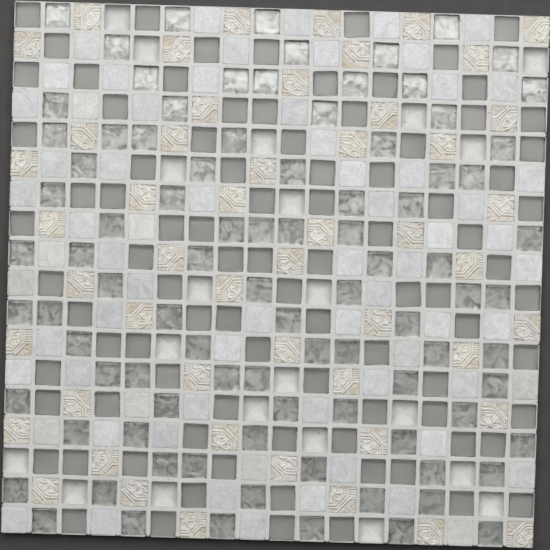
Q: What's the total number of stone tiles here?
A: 69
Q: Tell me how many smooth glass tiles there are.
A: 91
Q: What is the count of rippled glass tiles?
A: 92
